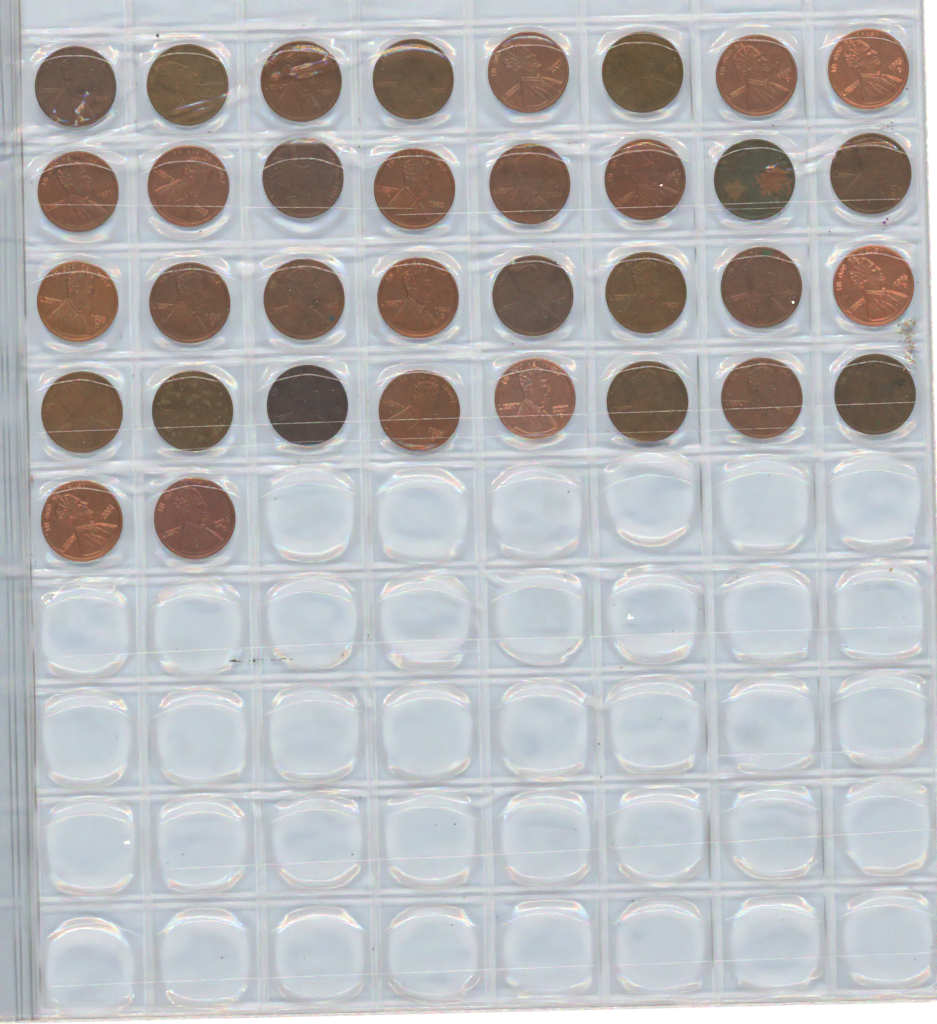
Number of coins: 34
